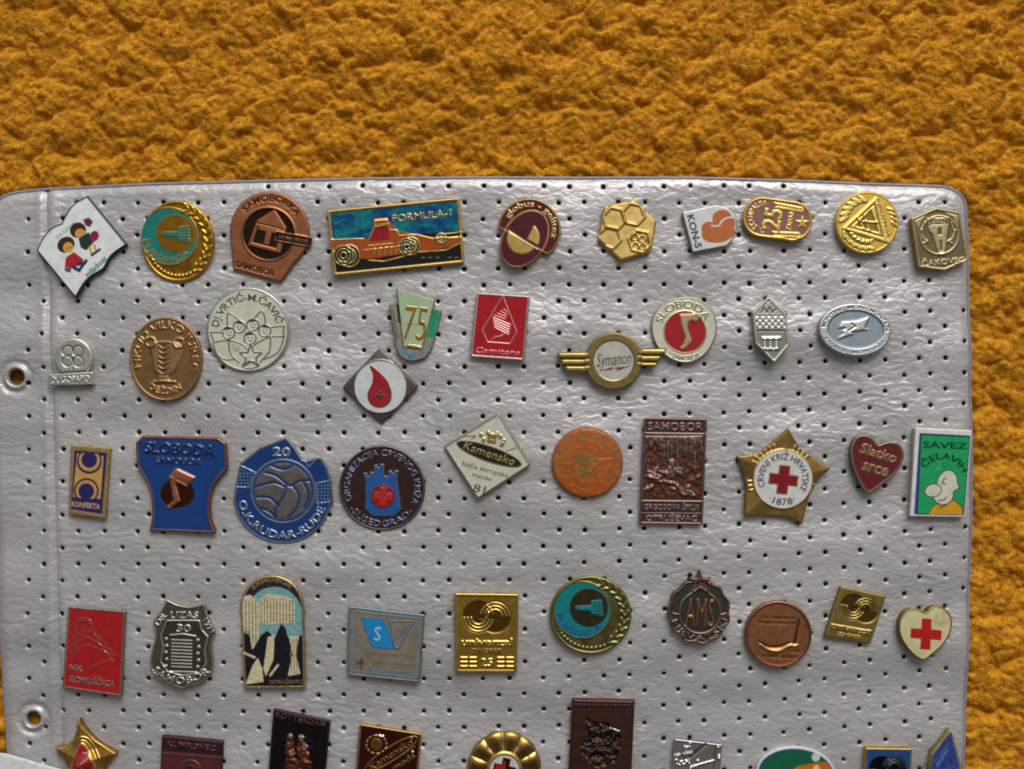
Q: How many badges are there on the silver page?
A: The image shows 50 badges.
